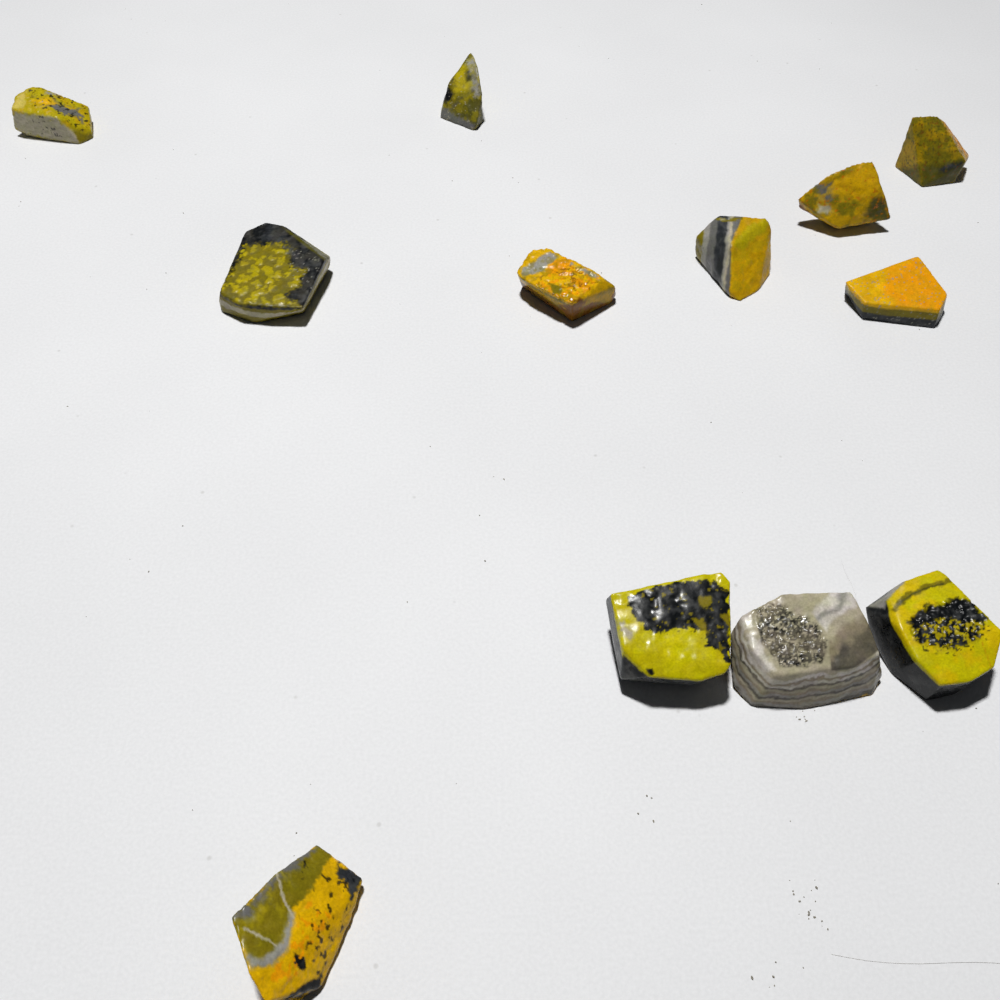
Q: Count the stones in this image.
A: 12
